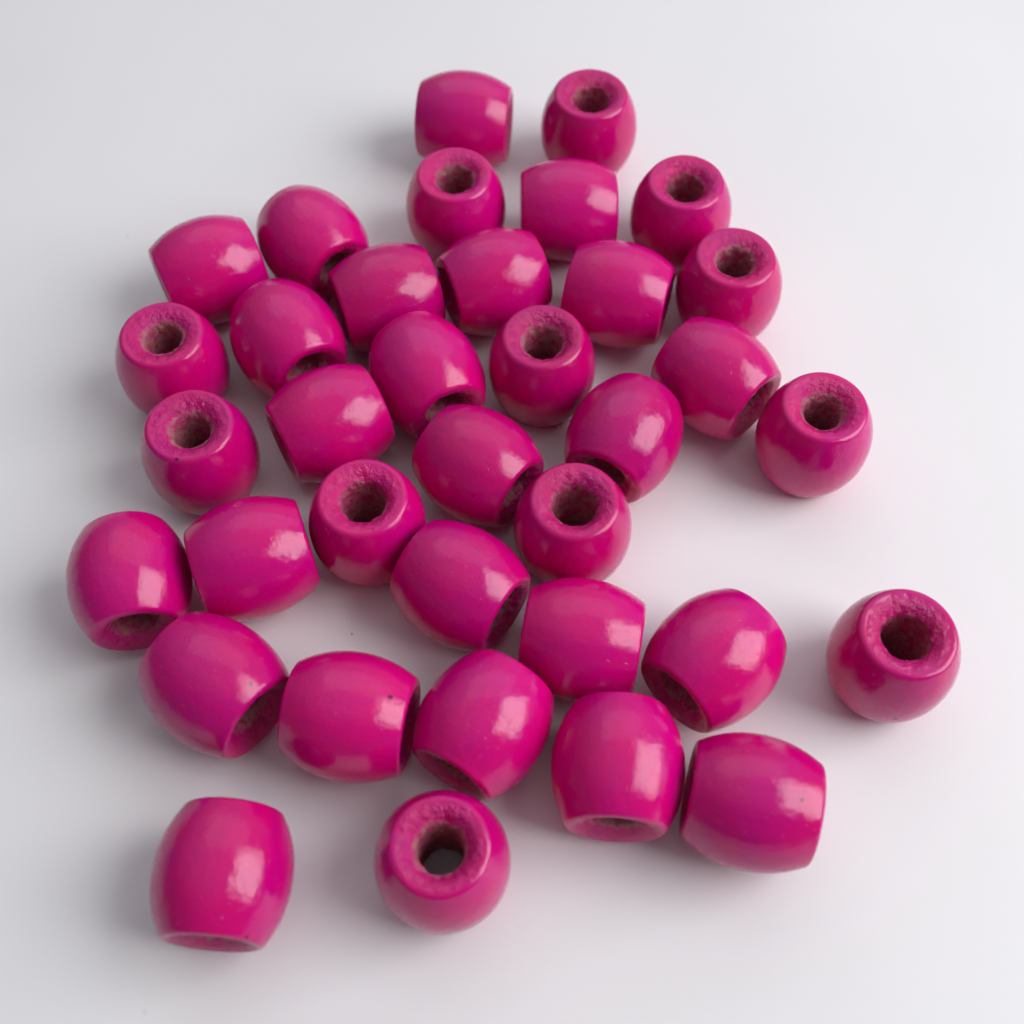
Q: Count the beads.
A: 36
